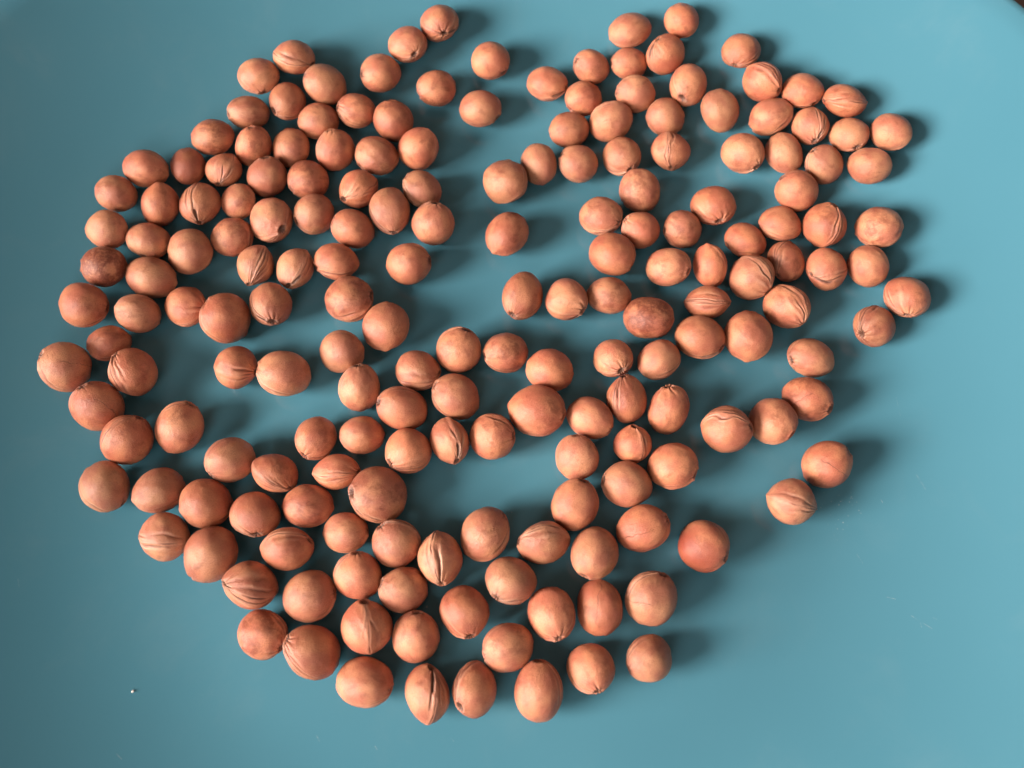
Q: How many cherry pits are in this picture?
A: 189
